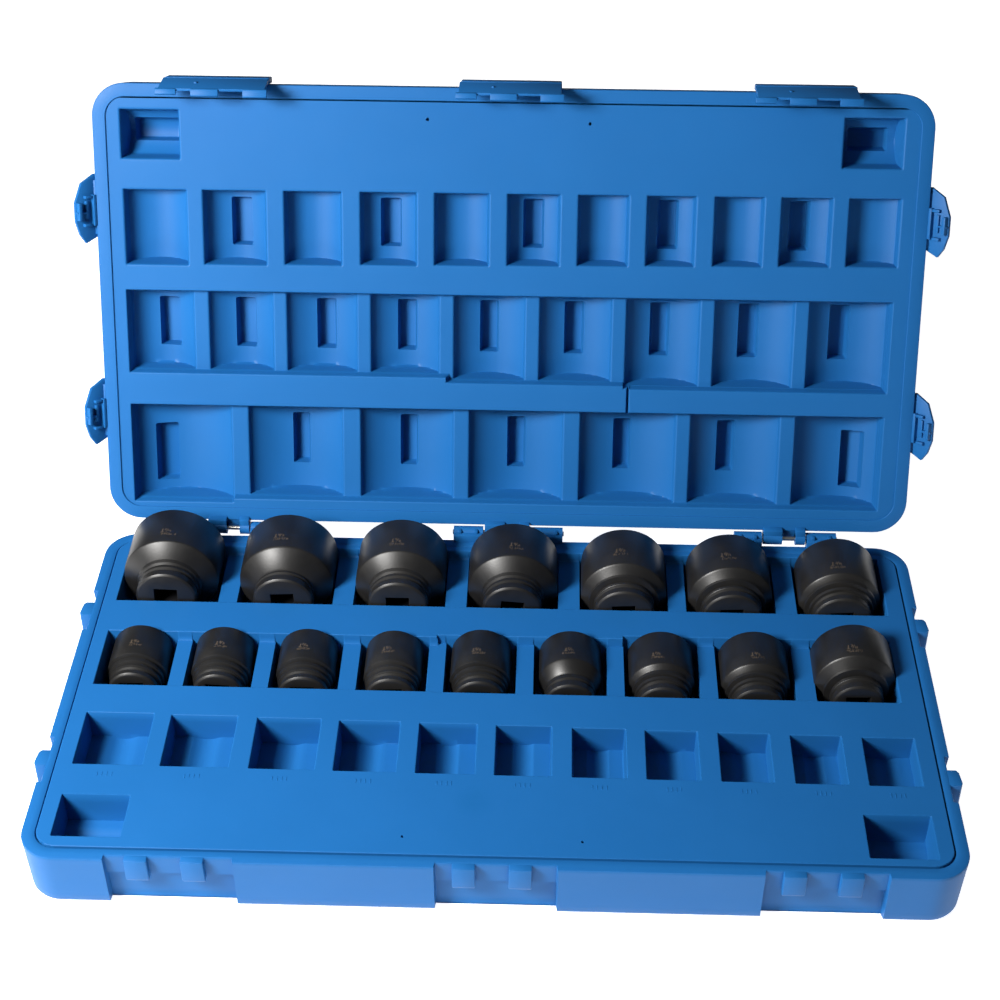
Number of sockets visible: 16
